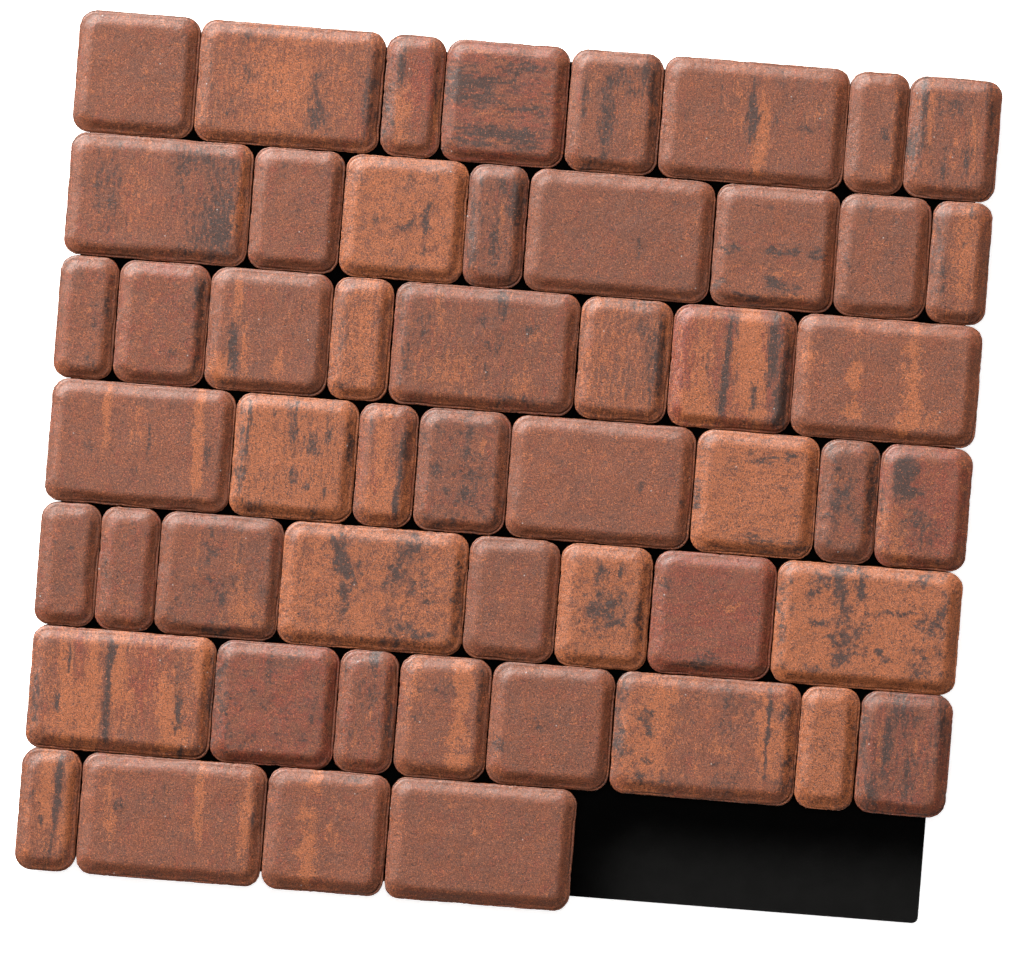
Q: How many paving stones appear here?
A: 52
